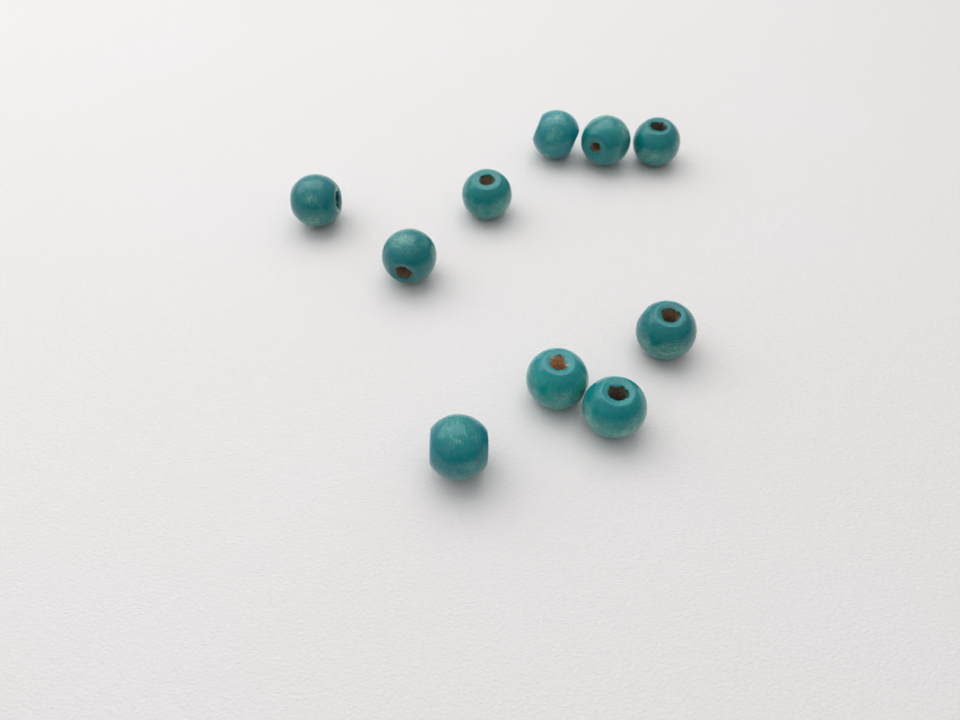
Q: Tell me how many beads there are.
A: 10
